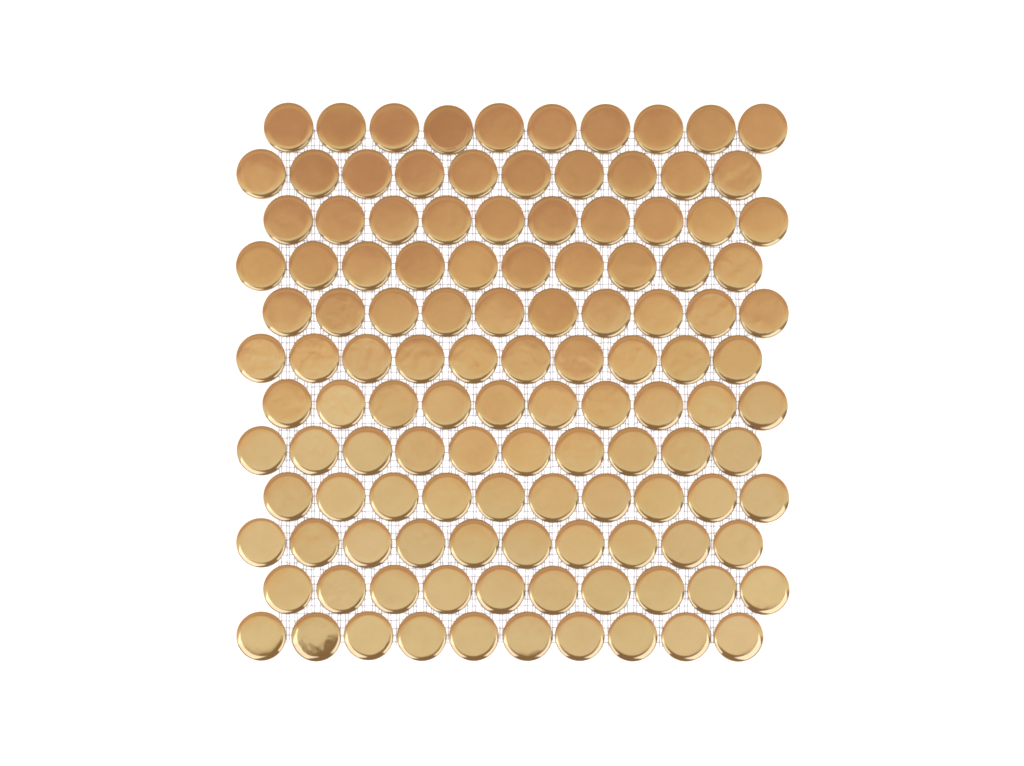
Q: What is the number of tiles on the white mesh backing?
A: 120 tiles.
